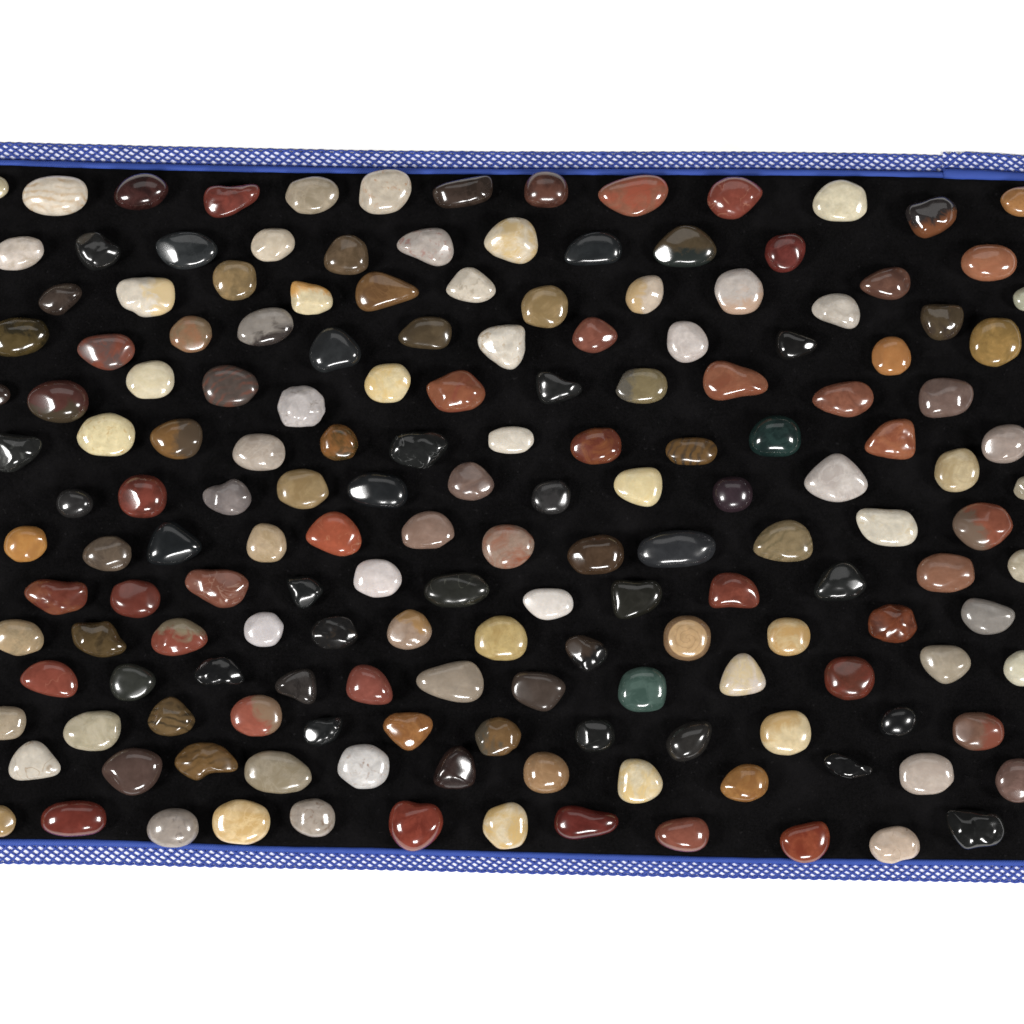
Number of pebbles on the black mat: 169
